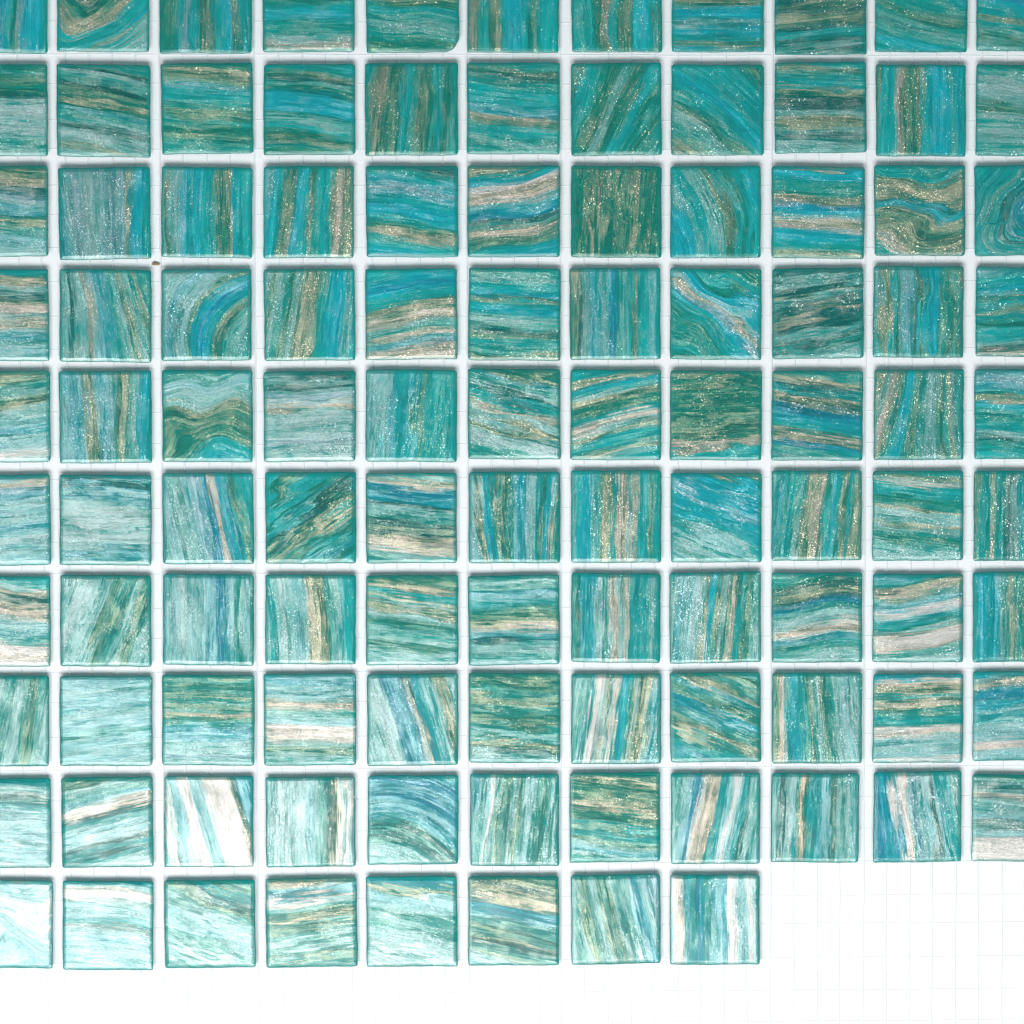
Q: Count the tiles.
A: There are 107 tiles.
